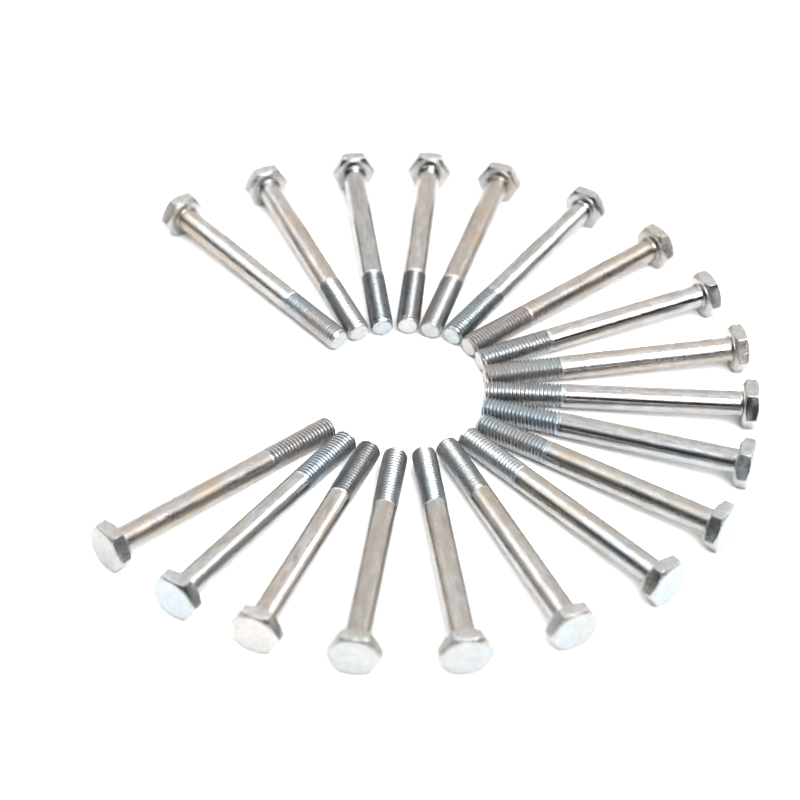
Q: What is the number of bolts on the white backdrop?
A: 19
